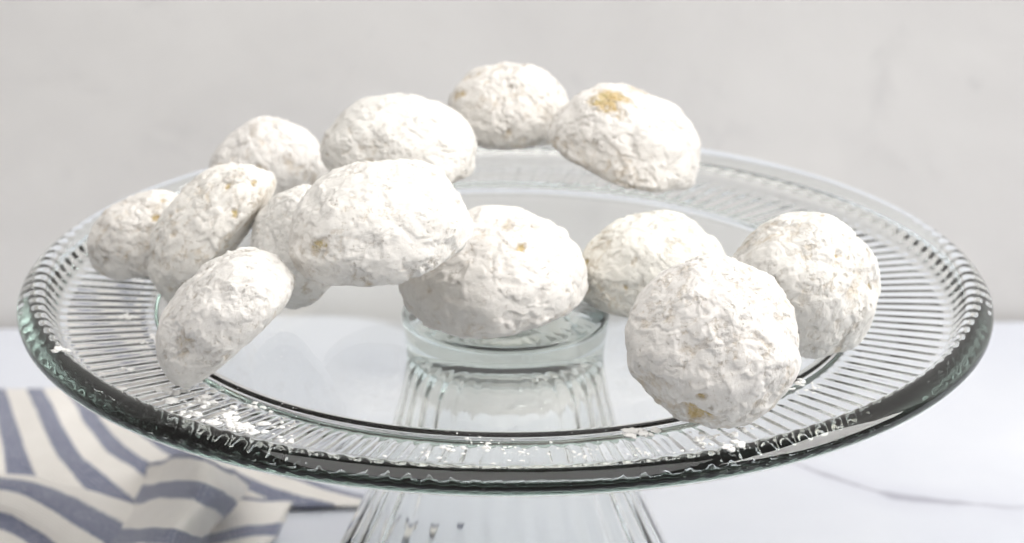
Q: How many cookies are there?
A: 13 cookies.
